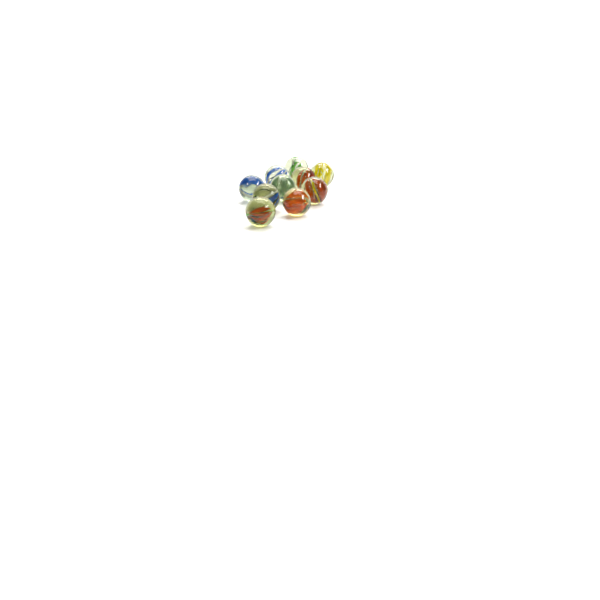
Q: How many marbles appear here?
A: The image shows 10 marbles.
